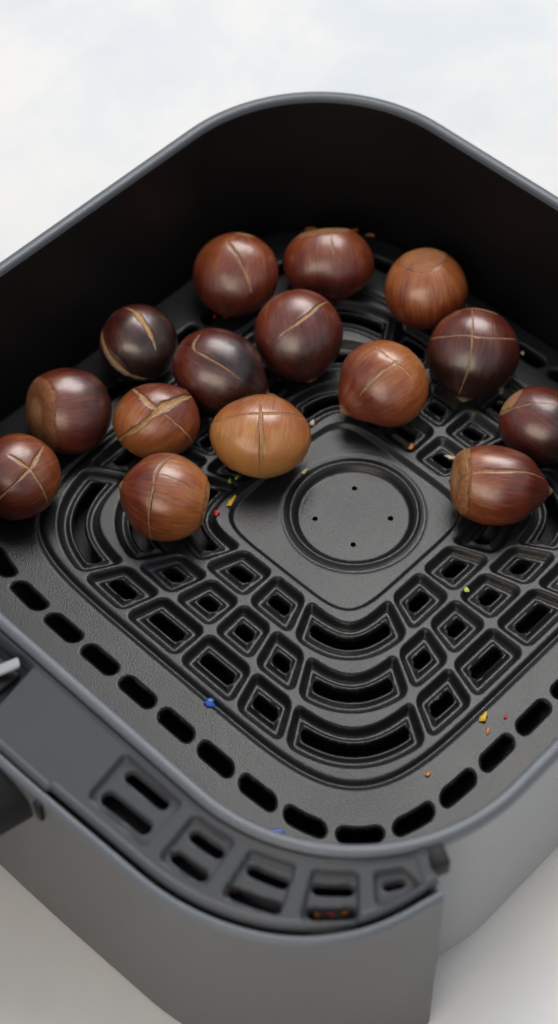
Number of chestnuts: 15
